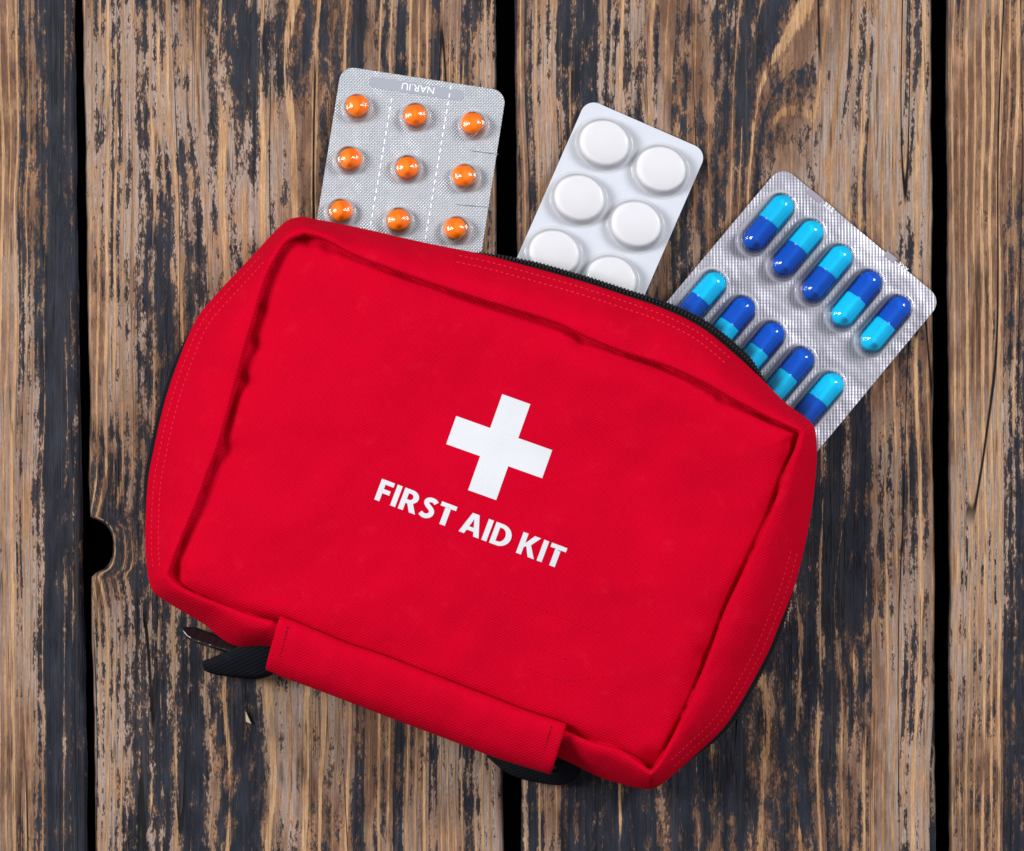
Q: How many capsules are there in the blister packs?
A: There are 10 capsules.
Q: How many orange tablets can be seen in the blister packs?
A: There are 9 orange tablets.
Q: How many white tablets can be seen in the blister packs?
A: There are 6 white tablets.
